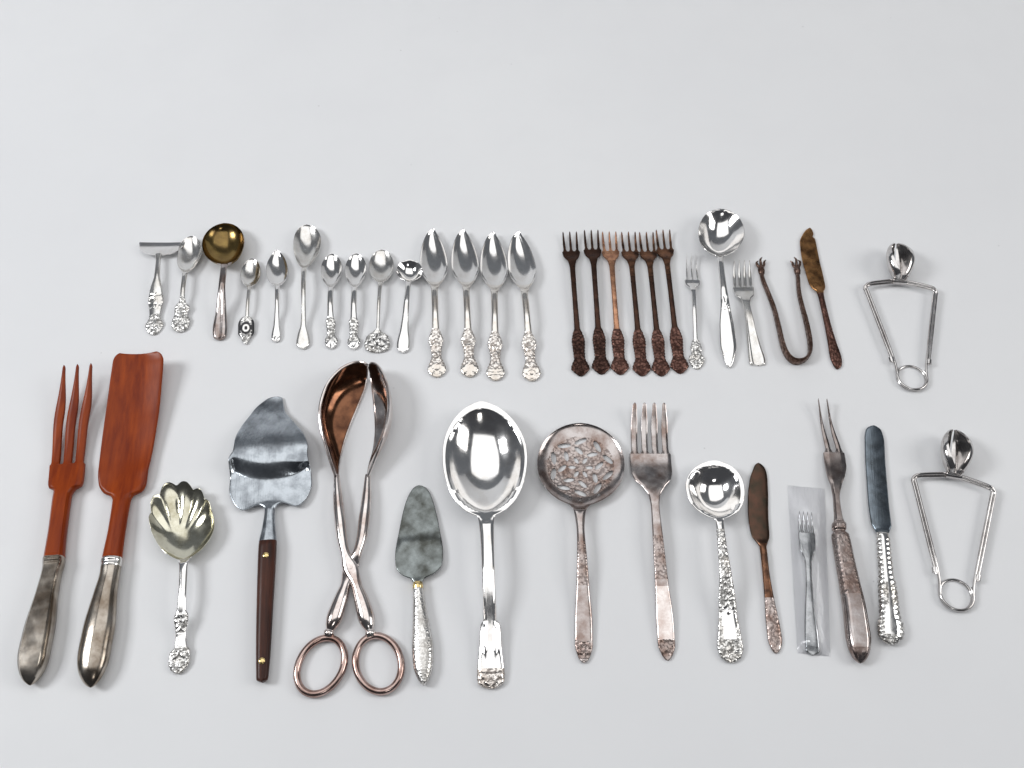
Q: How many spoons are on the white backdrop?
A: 18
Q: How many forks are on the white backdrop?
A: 12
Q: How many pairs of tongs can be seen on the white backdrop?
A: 4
